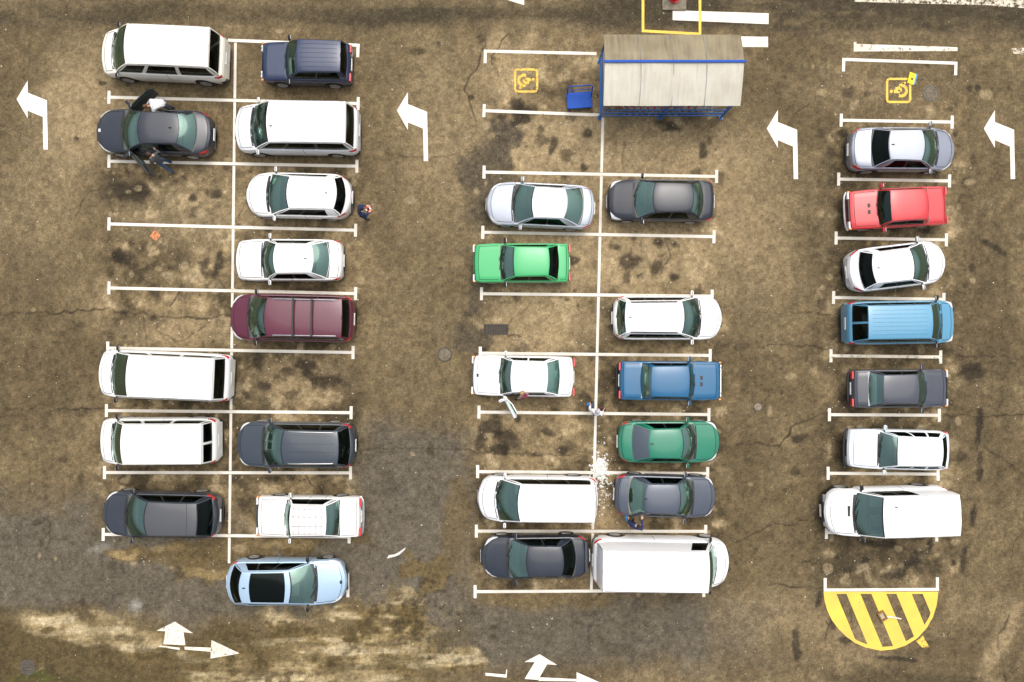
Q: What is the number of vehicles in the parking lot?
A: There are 31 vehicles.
